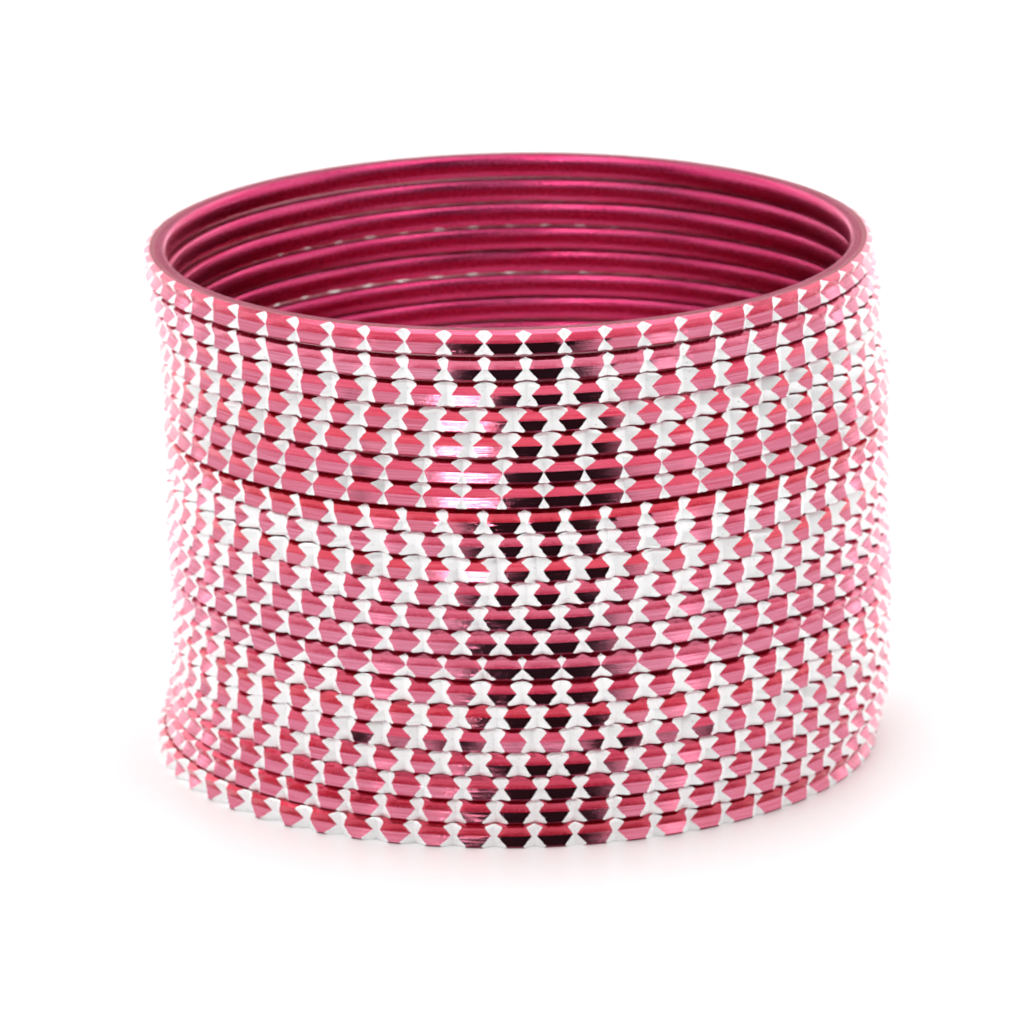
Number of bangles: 21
